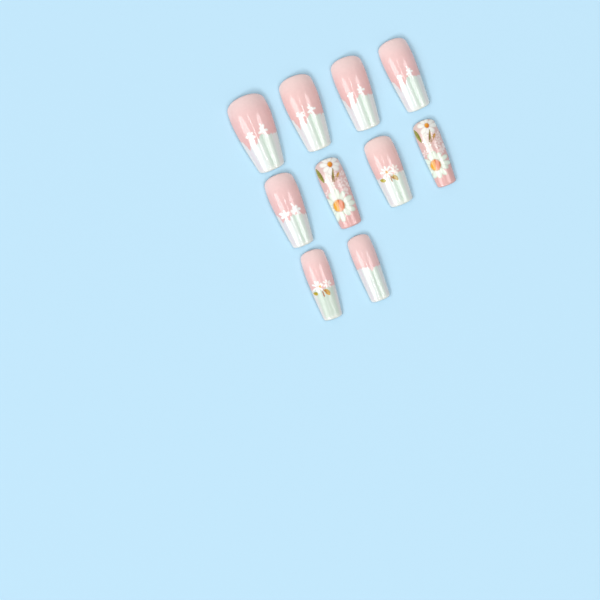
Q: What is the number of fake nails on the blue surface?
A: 10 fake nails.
